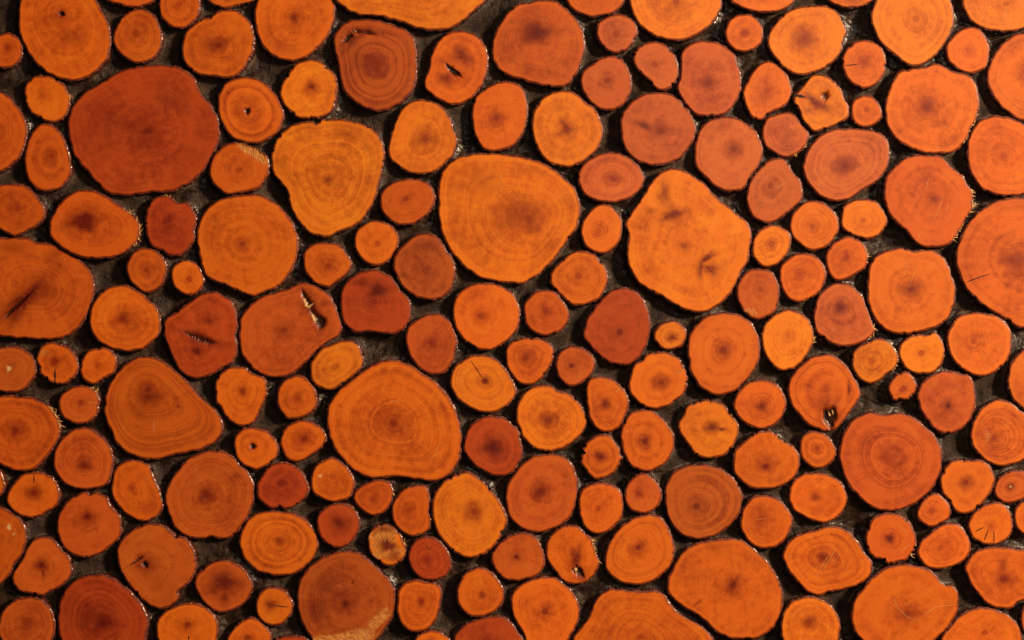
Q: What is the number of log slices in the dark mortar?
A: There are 174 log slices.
